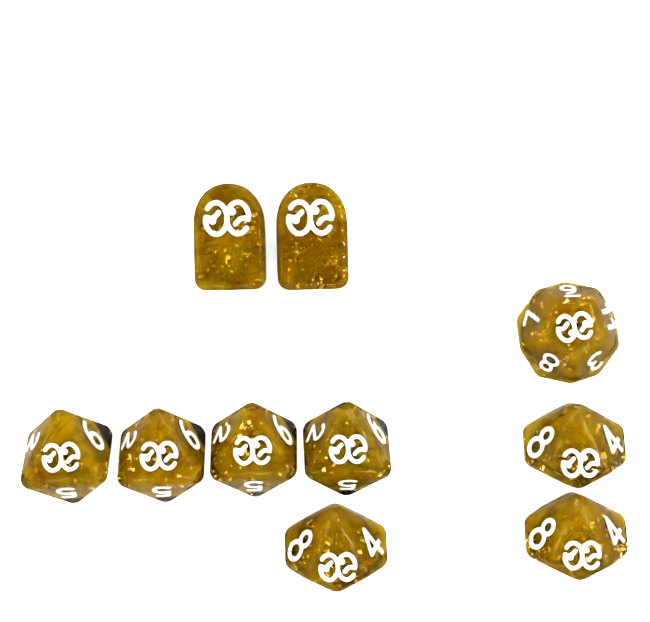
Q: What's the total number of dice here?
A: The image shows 10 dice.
